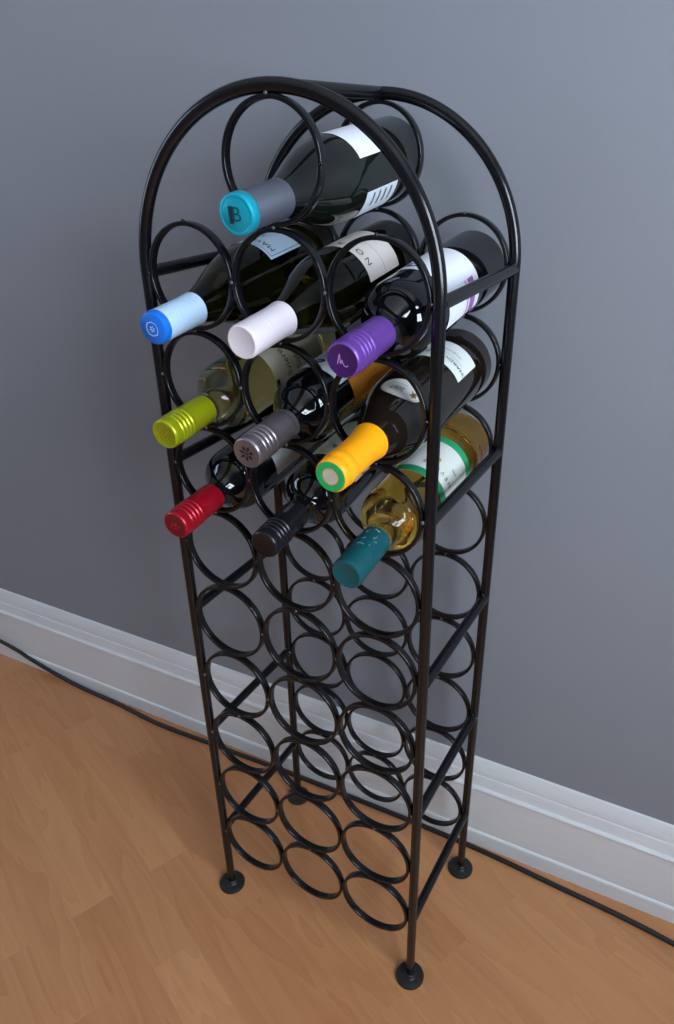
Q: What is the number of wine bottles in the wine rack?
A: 10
